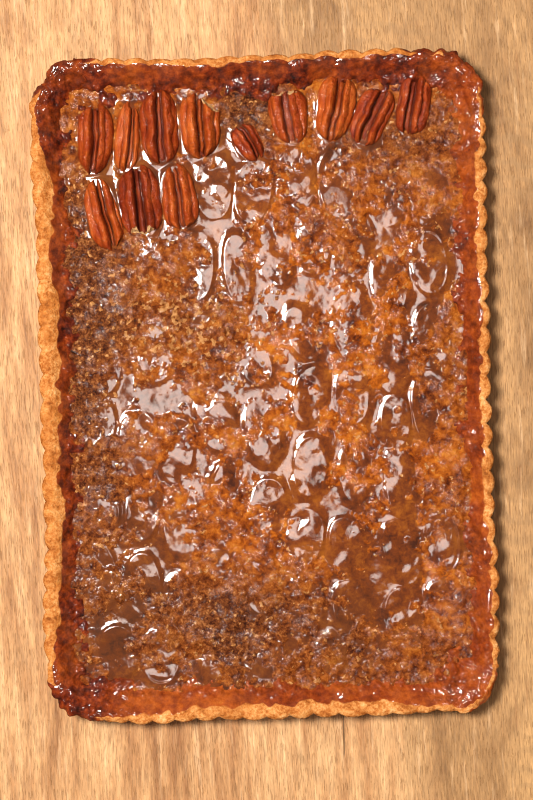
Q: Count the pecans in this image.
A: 12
